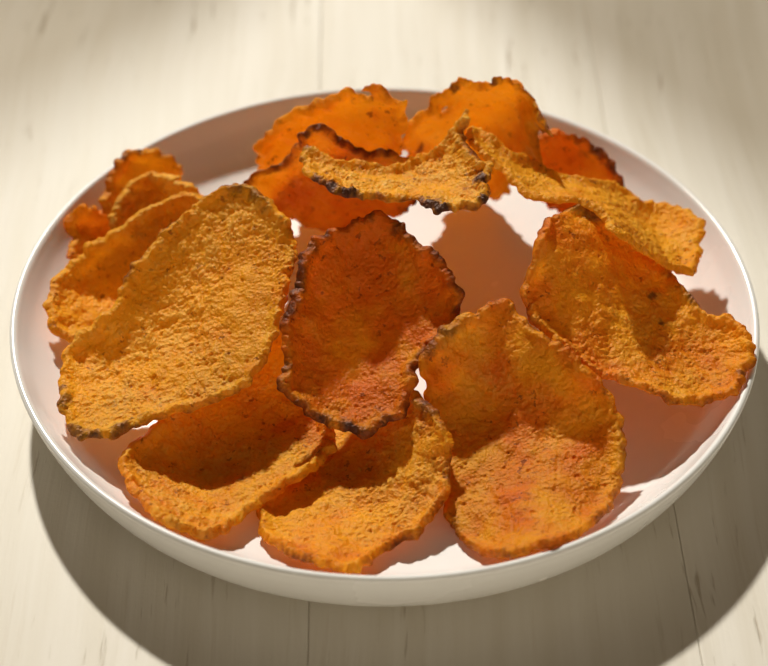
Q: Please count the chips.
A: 16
